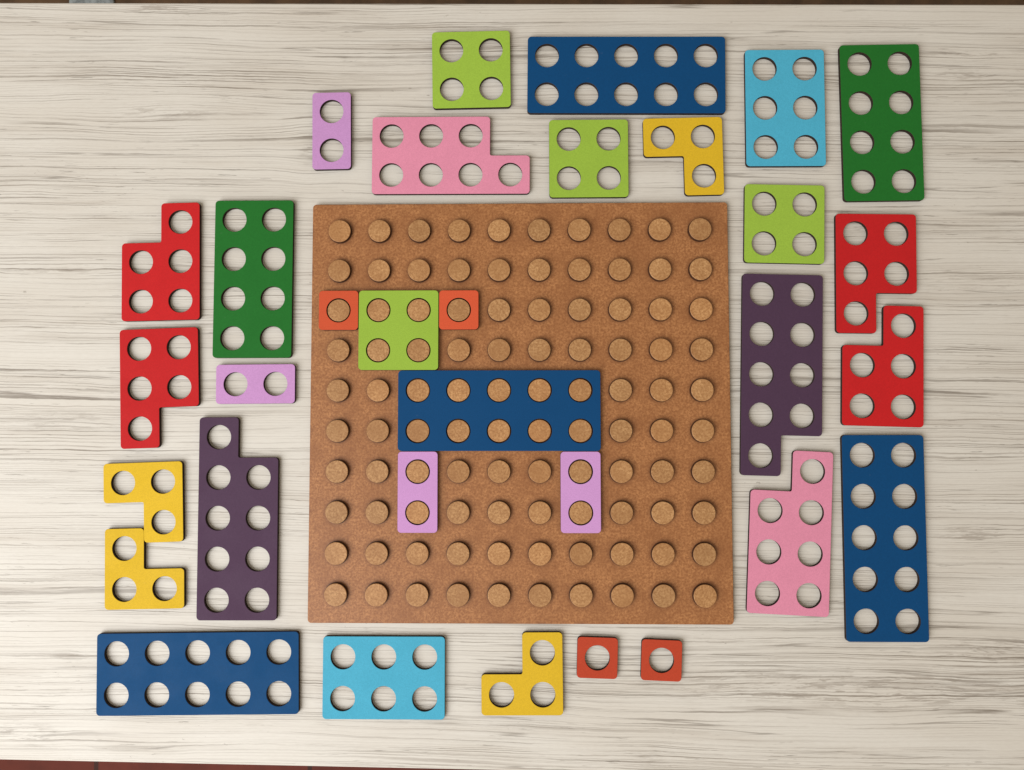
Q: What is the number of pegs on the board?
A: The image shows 100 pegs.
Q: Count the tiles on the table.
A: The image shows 32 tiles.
